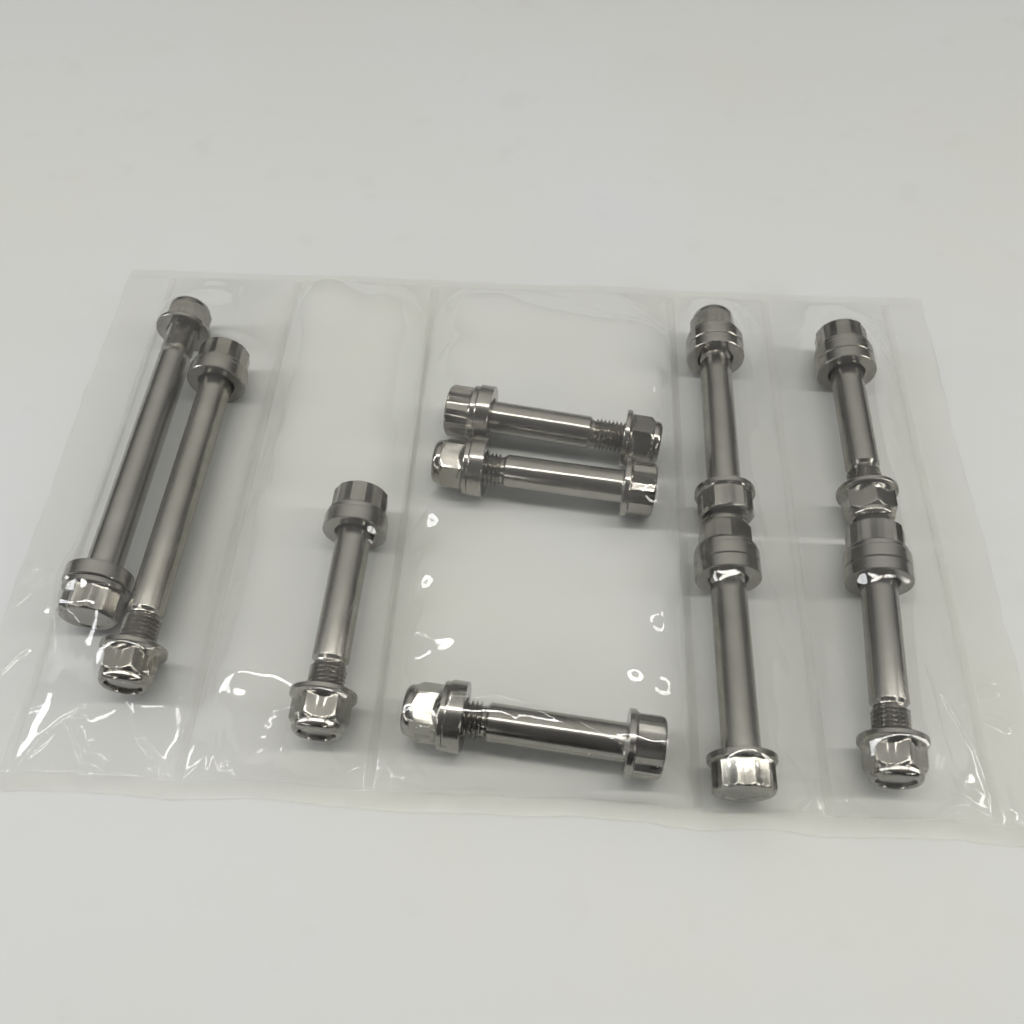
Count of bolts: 10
